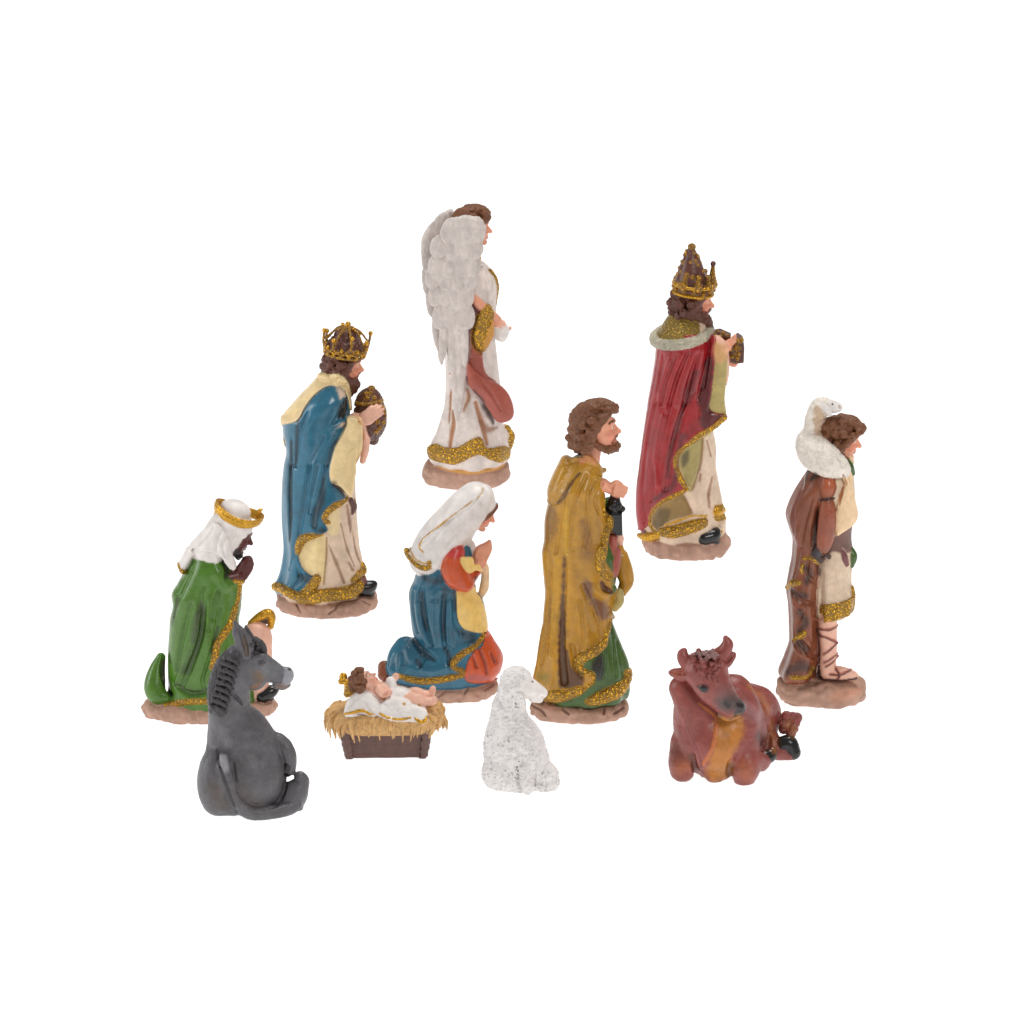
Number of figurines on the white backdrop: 11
